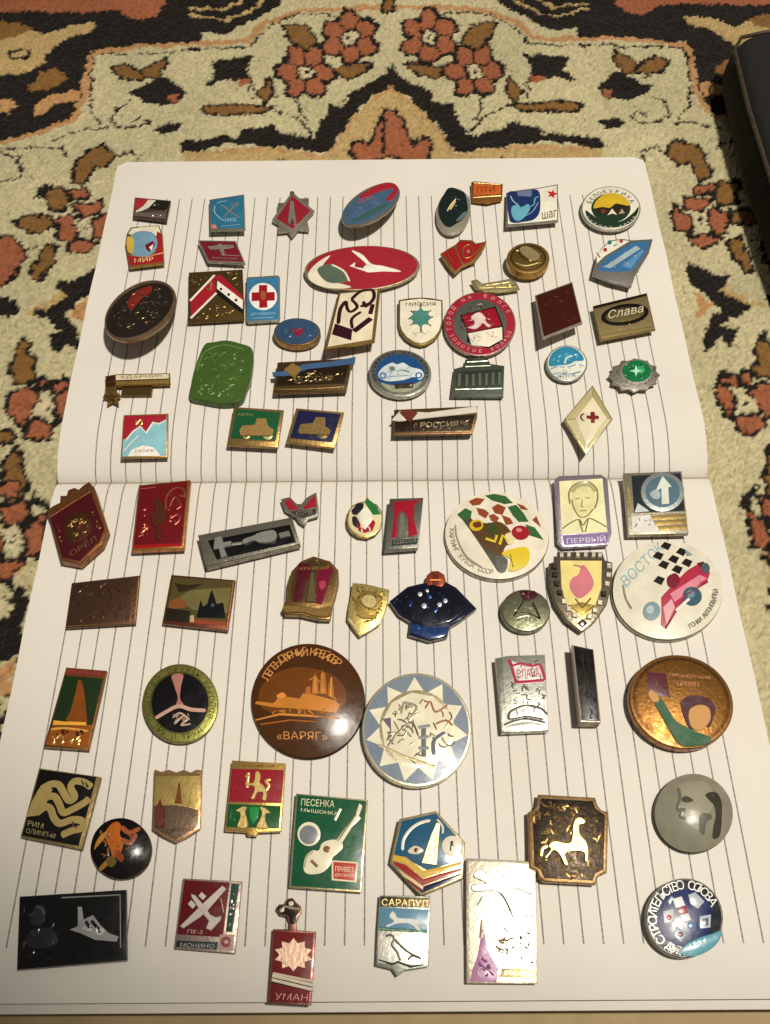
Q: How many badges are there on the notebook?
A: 74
